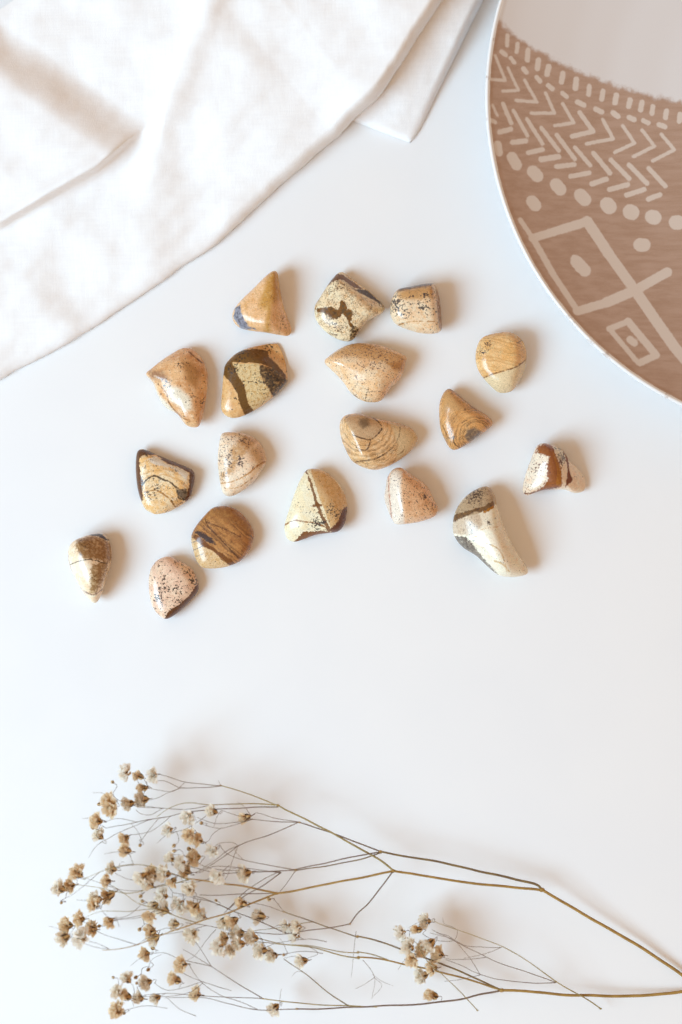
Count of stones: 18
